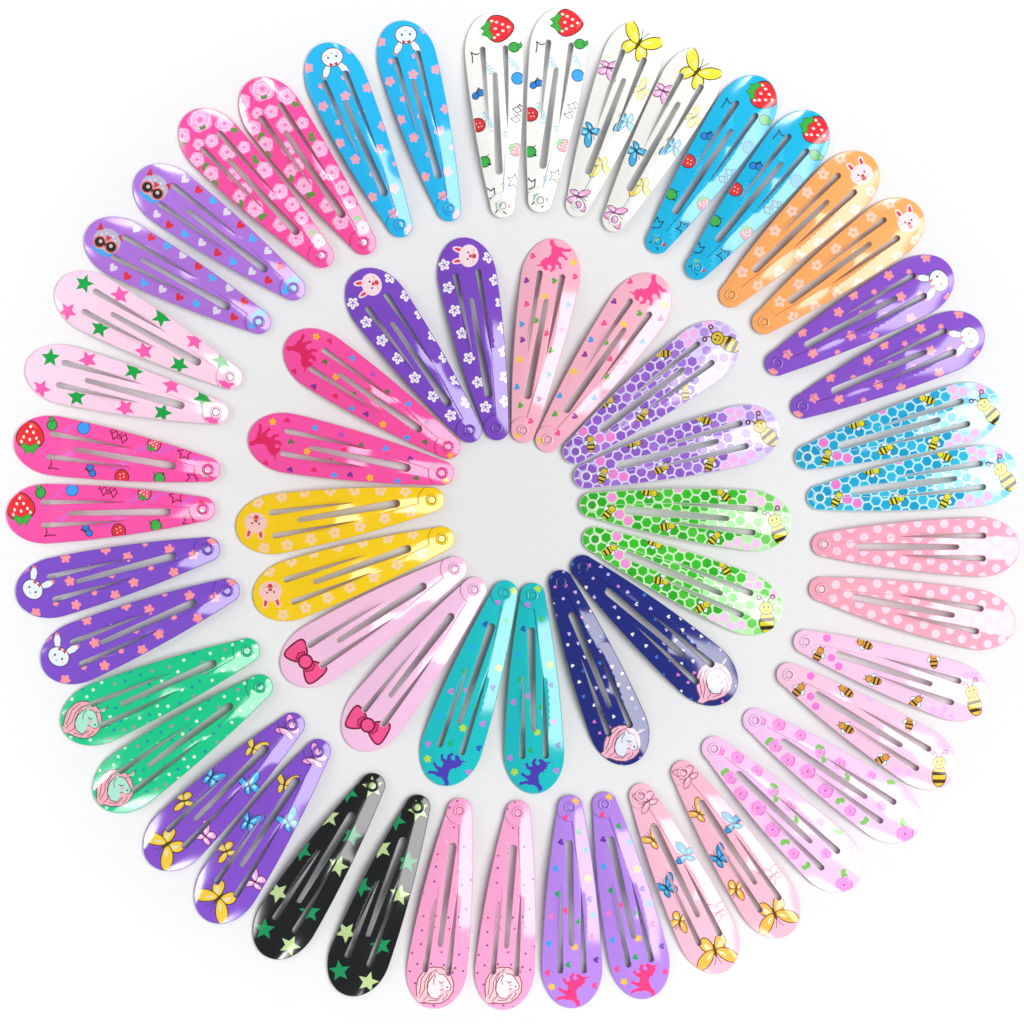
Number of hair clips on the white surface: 60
